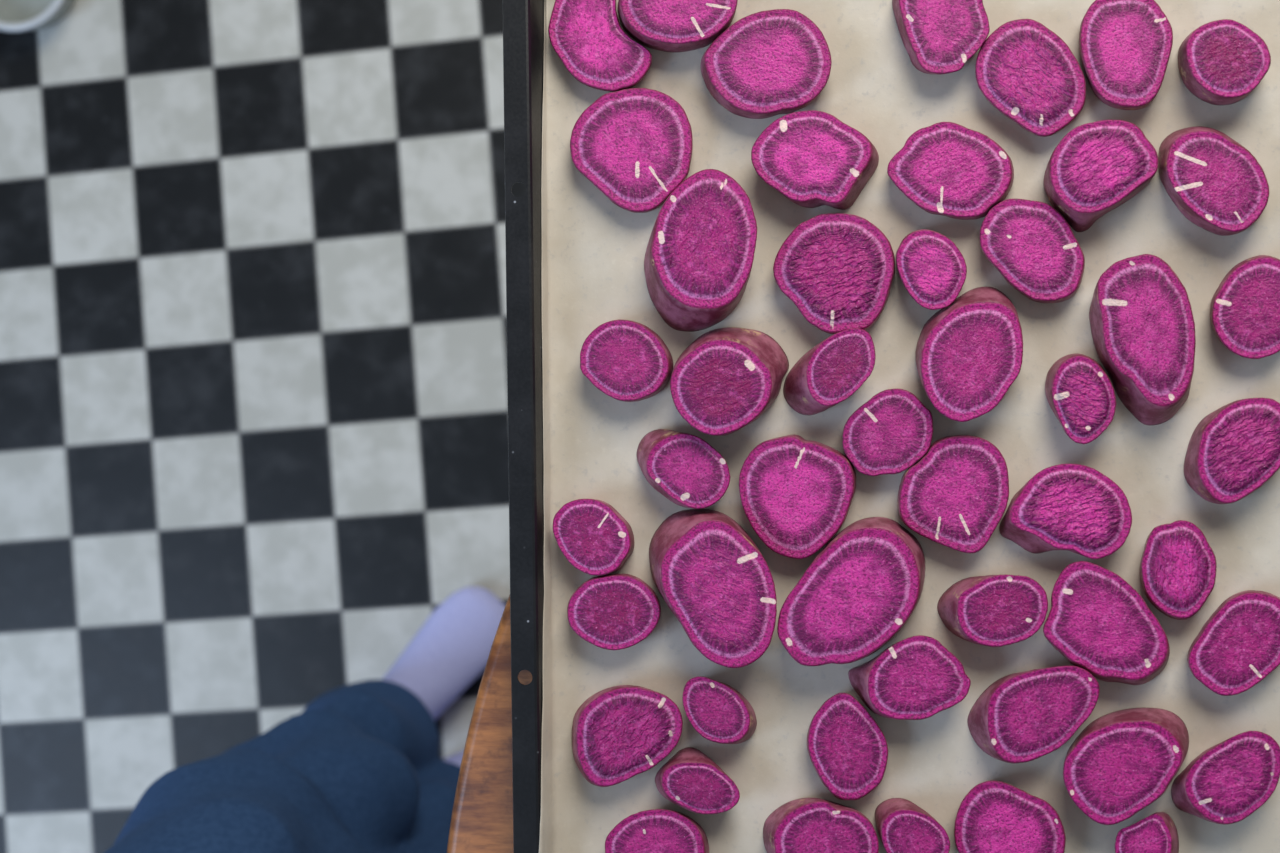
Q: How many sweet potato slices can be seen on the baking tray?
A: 50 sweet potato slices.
